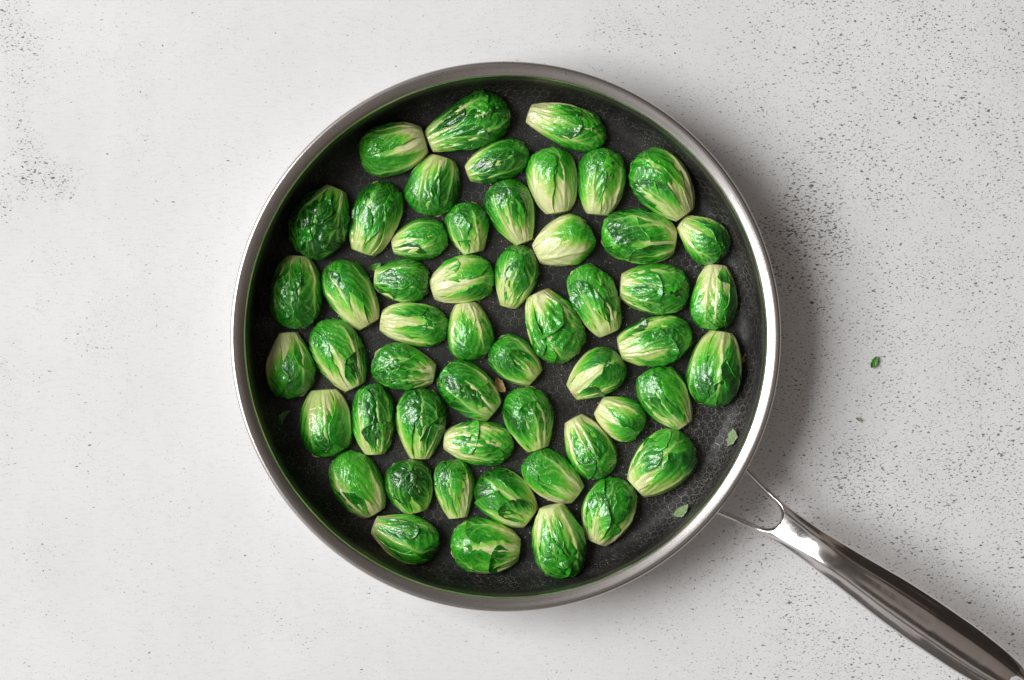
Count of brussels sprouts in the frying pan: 53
